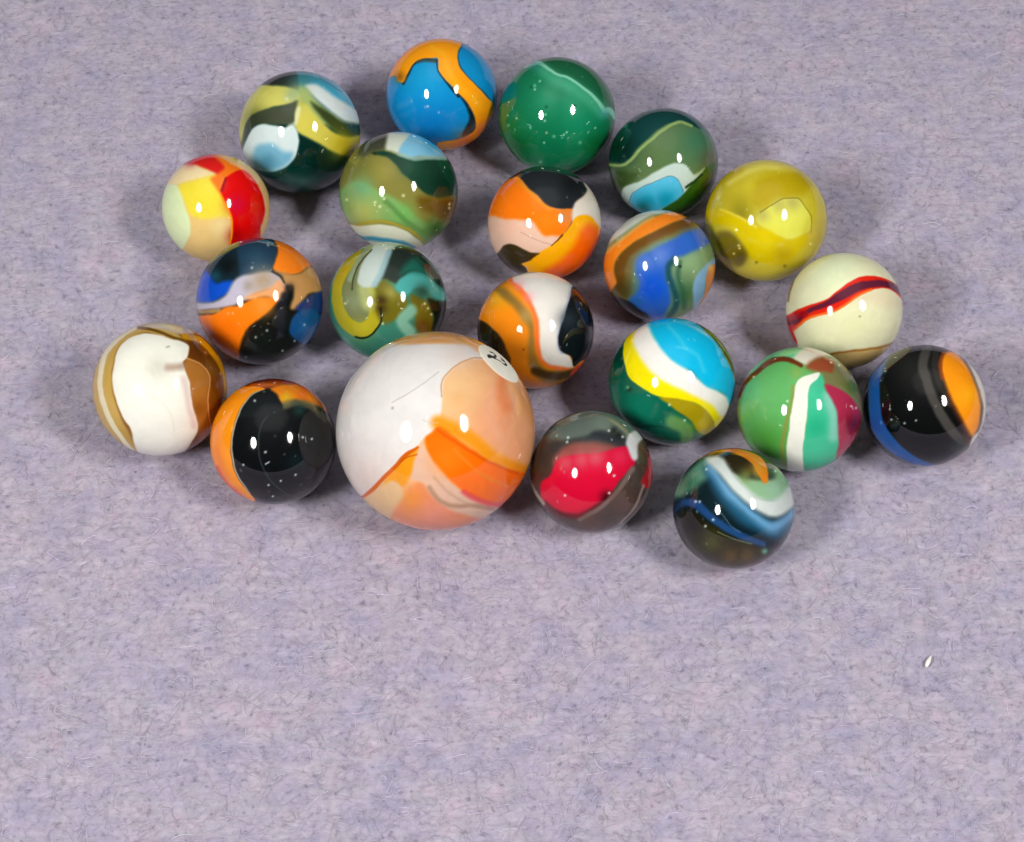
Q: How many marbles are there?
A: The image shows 21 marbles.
